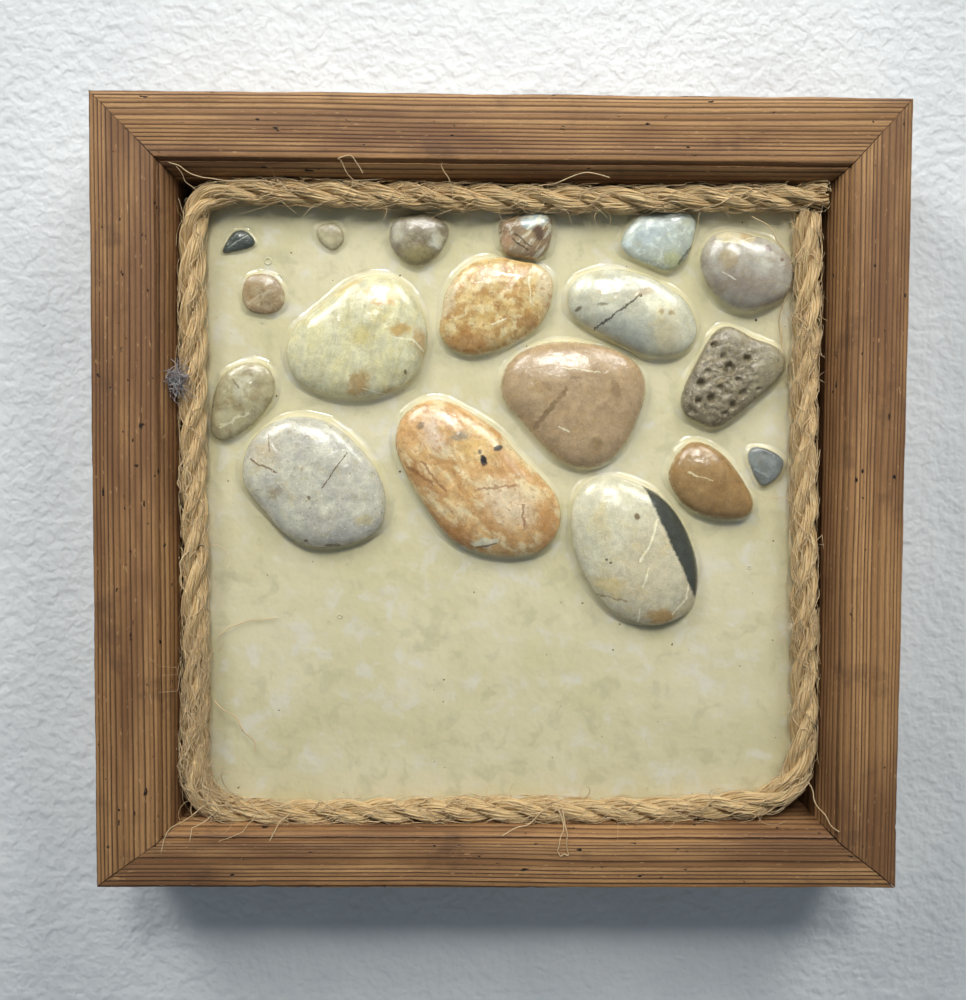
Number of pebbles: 18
